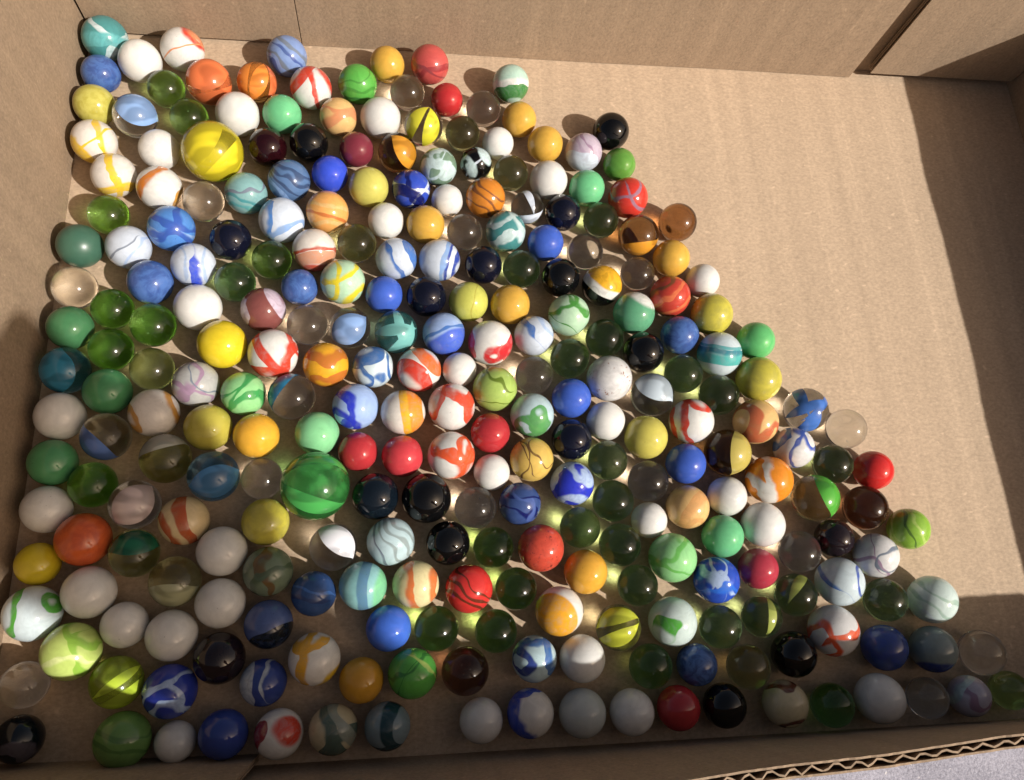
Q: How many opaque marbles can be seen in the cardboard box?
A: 191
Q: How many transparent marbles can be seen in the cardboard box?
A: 83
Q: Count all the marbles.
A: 274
